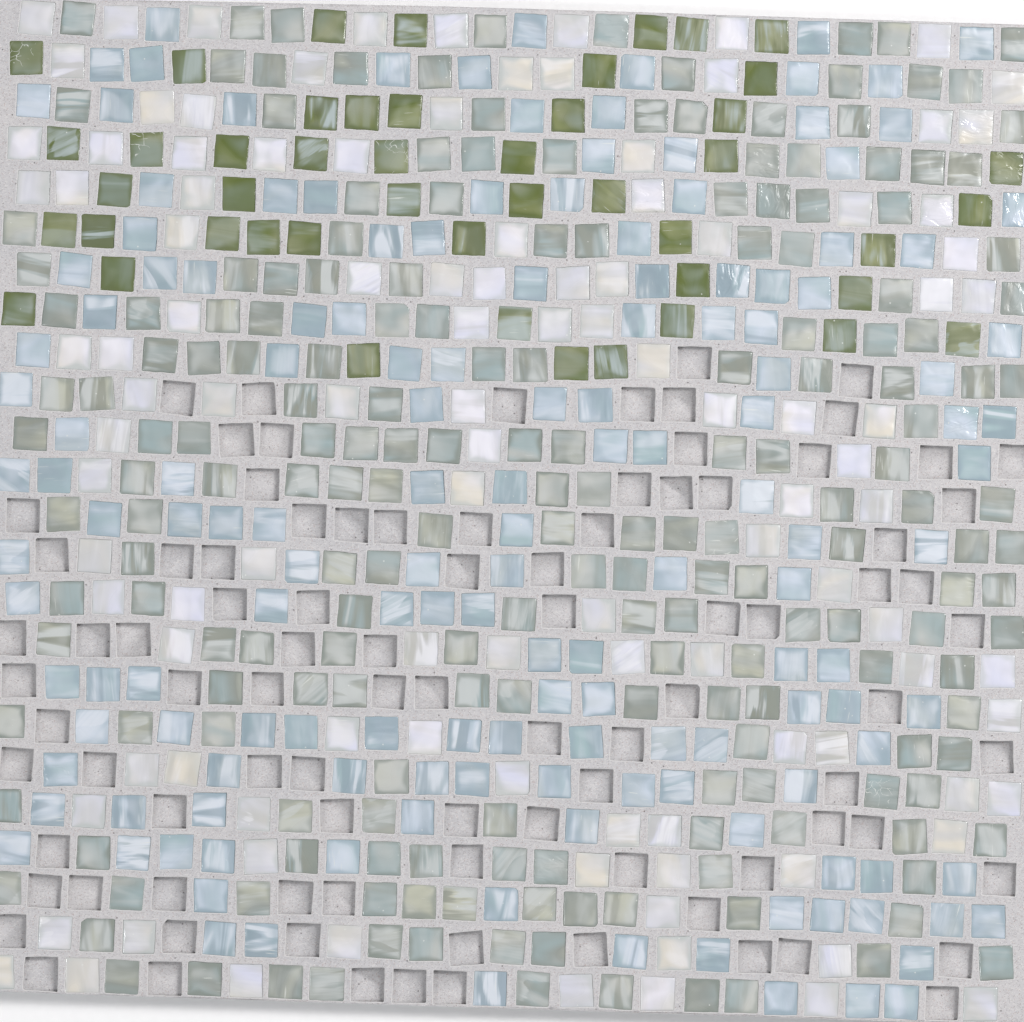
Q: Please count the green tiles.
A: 47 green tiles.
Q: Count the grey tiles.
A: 199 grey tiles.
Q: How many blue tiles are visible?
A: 152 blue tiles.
